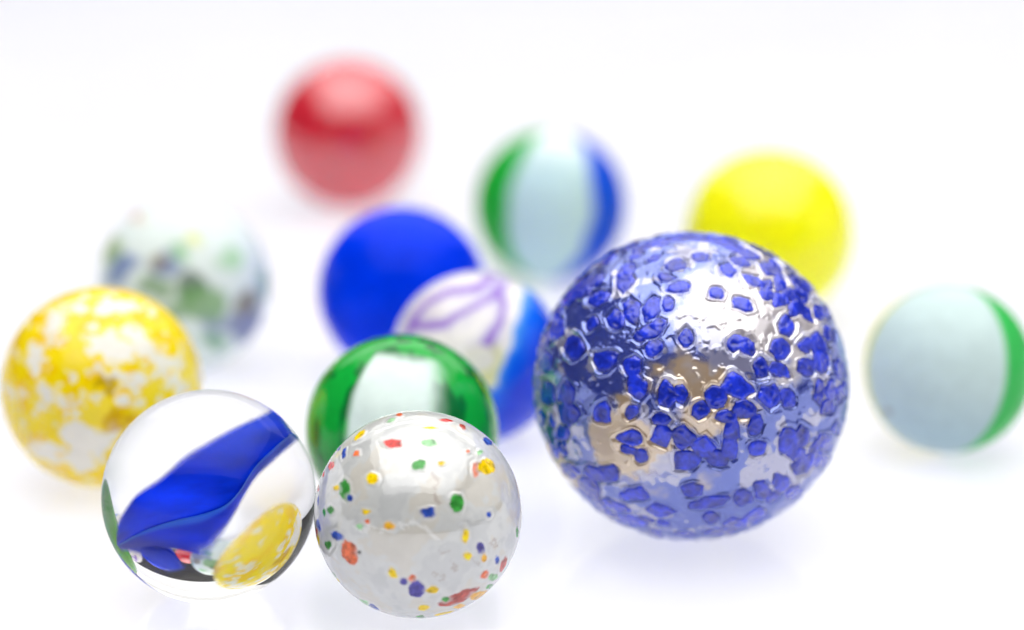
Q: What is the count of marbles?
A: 12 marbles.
